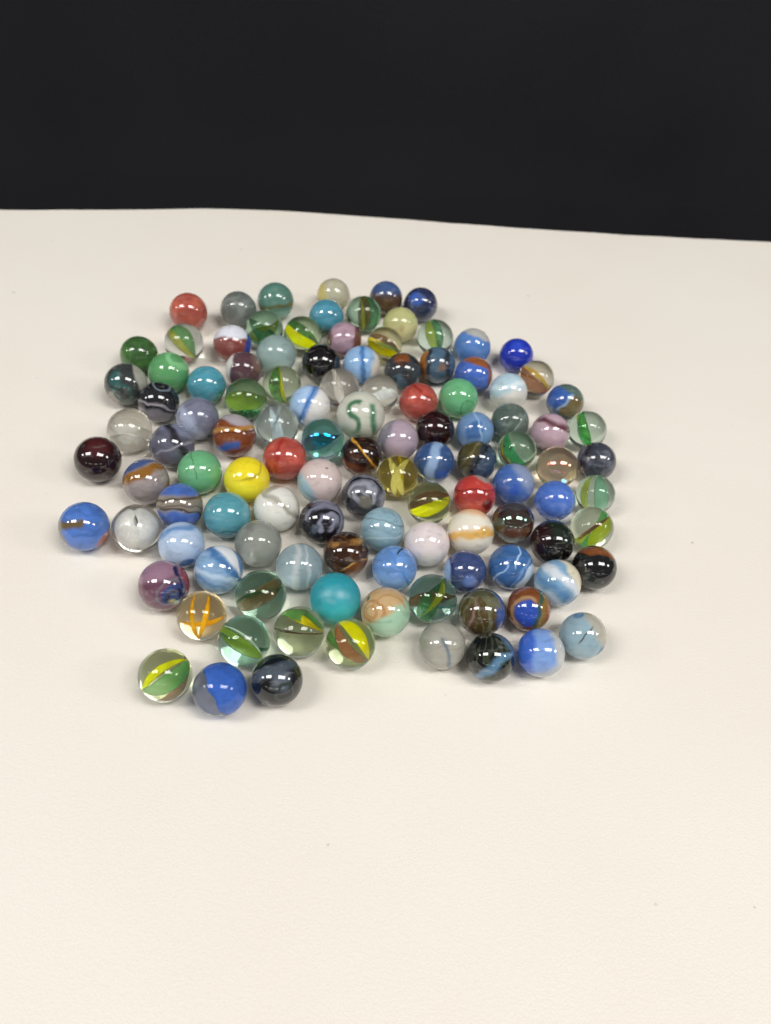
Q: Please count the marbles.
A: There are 112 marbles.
